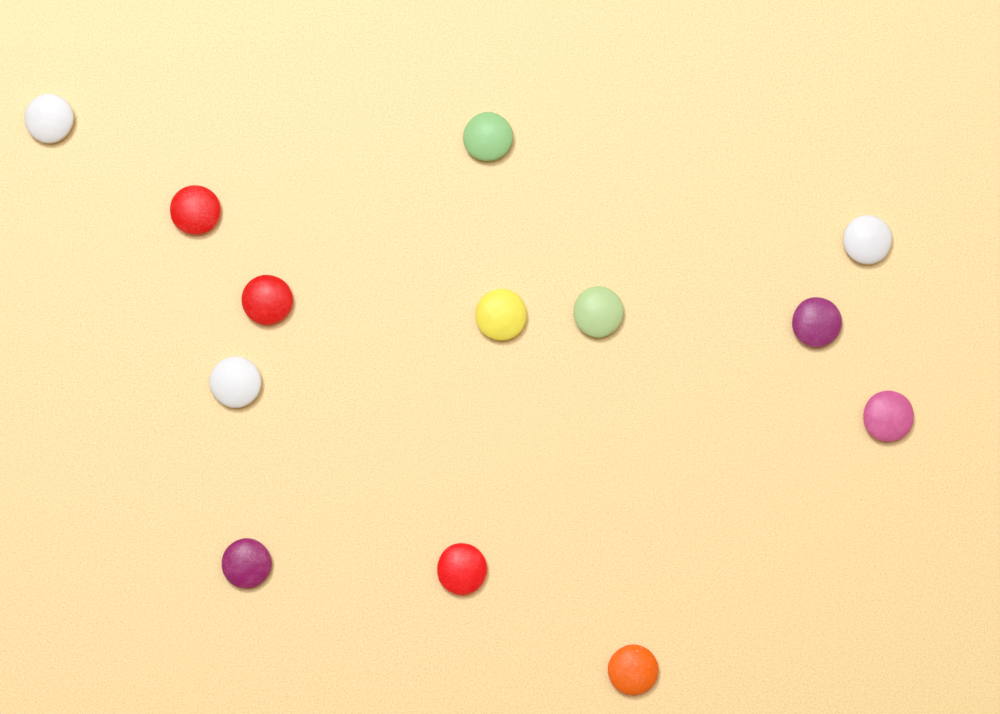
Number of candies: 13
